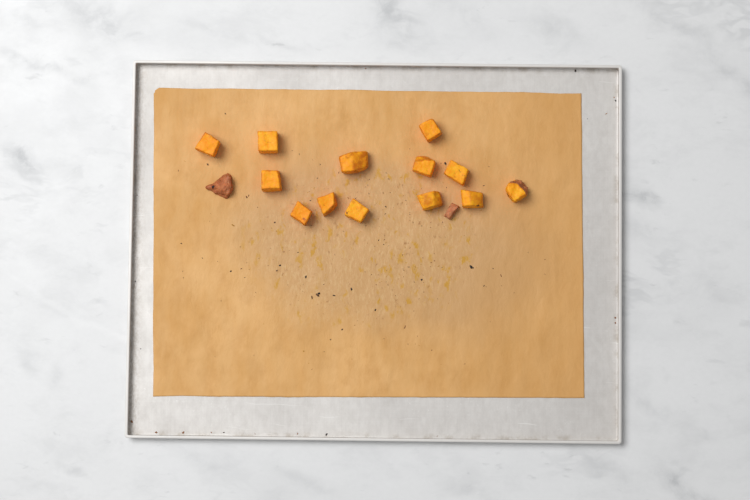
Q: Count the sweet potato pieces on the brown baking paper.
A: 15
